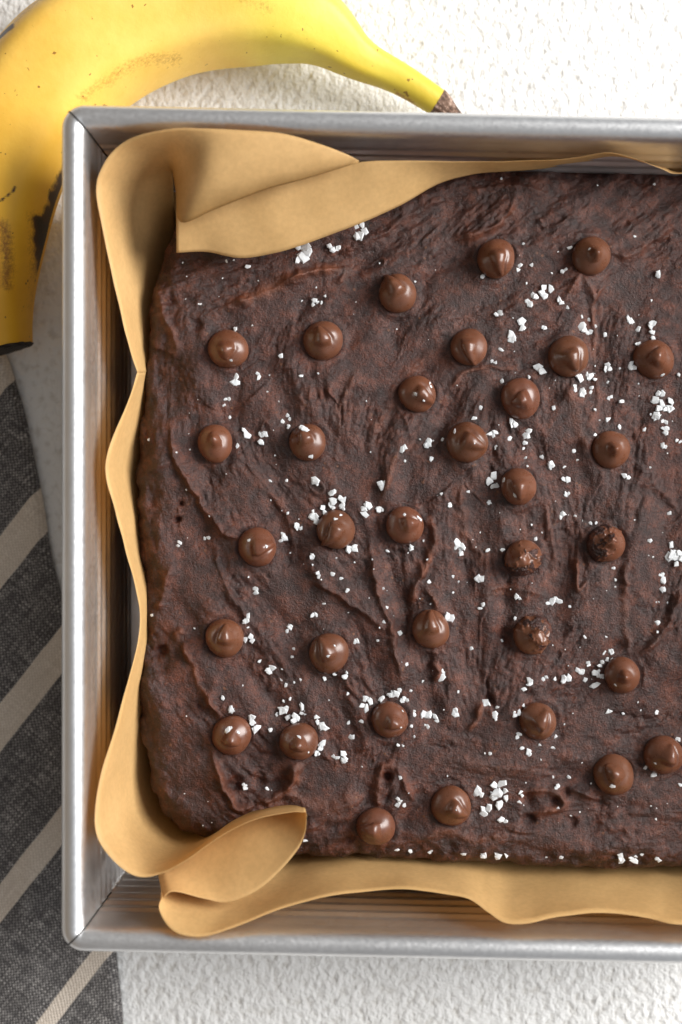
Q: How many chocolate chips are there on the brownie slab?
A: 33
